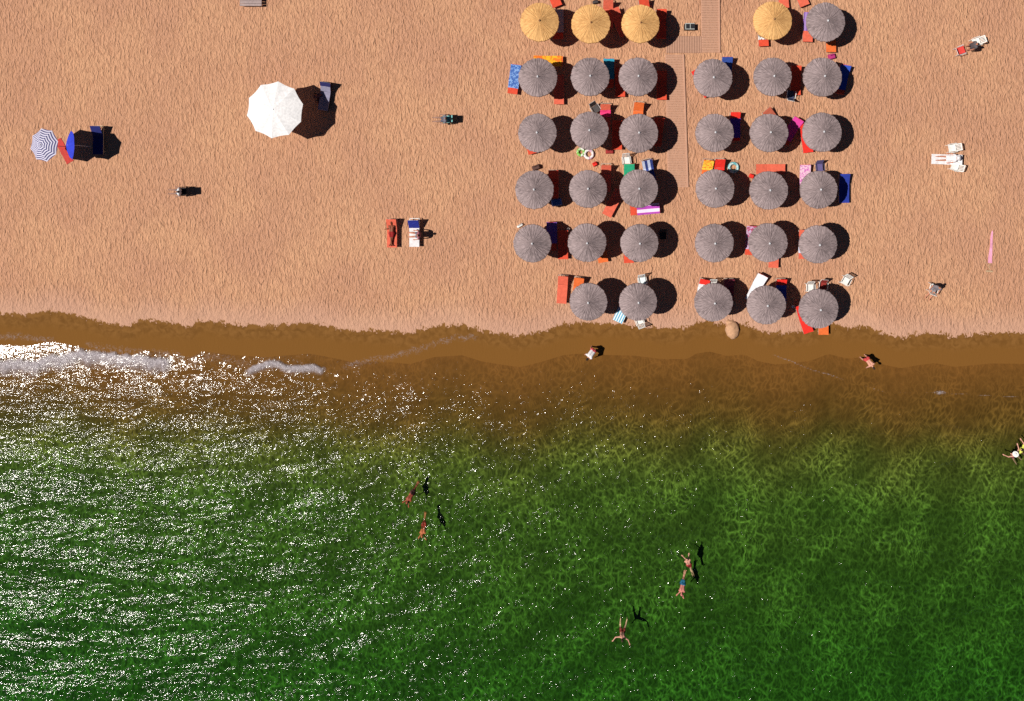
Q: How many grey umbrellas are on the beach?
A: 30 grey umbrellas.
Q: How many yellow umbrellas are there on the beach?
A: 4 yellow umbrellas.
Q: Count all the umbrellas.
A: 34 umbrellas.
